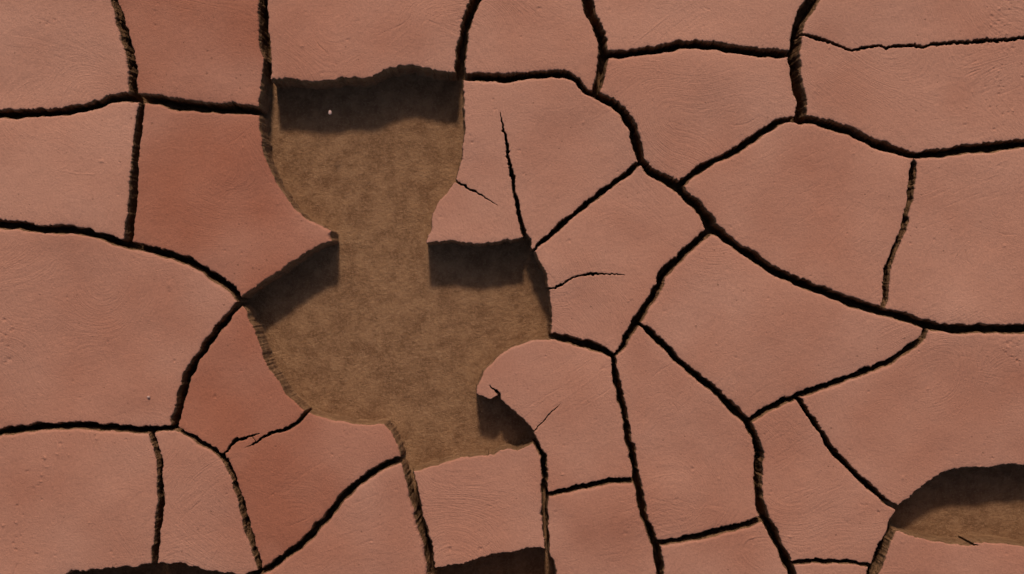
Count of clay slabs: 29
